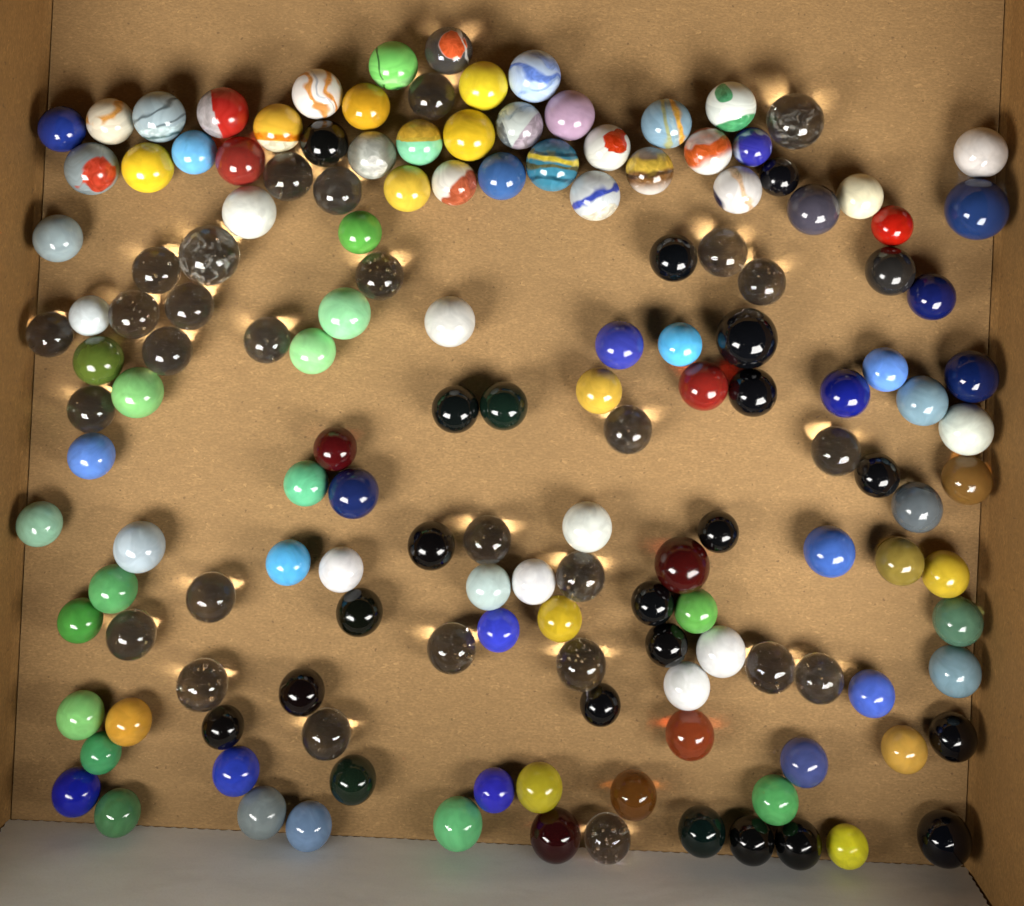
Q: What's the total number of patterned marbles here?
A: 22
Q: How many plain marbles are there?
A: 102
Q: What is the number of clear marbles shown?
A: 28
